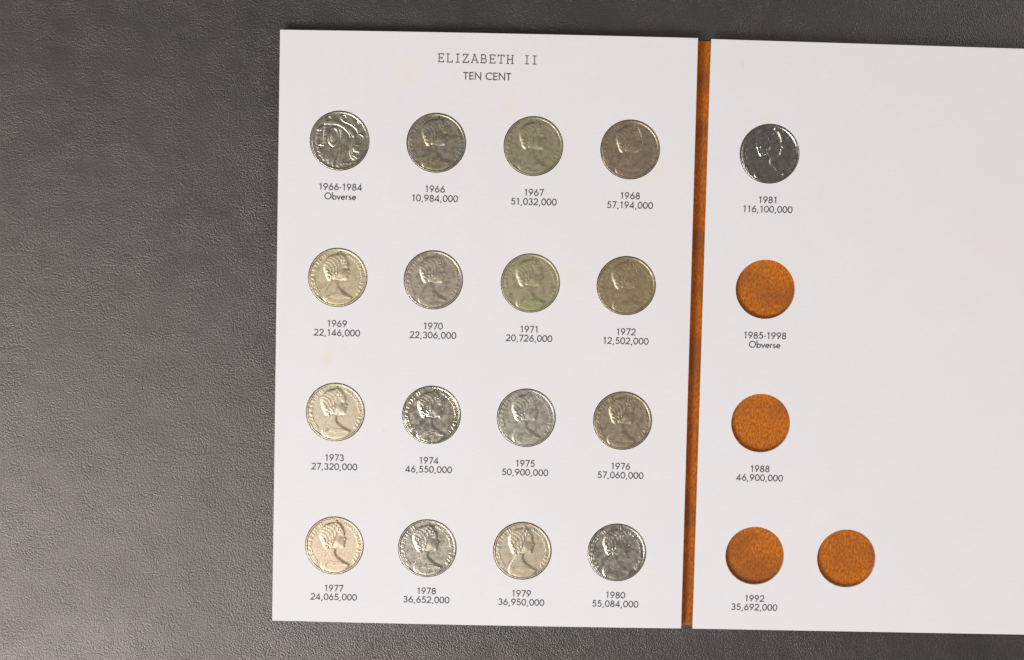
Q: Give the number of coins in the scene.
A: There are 17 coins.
